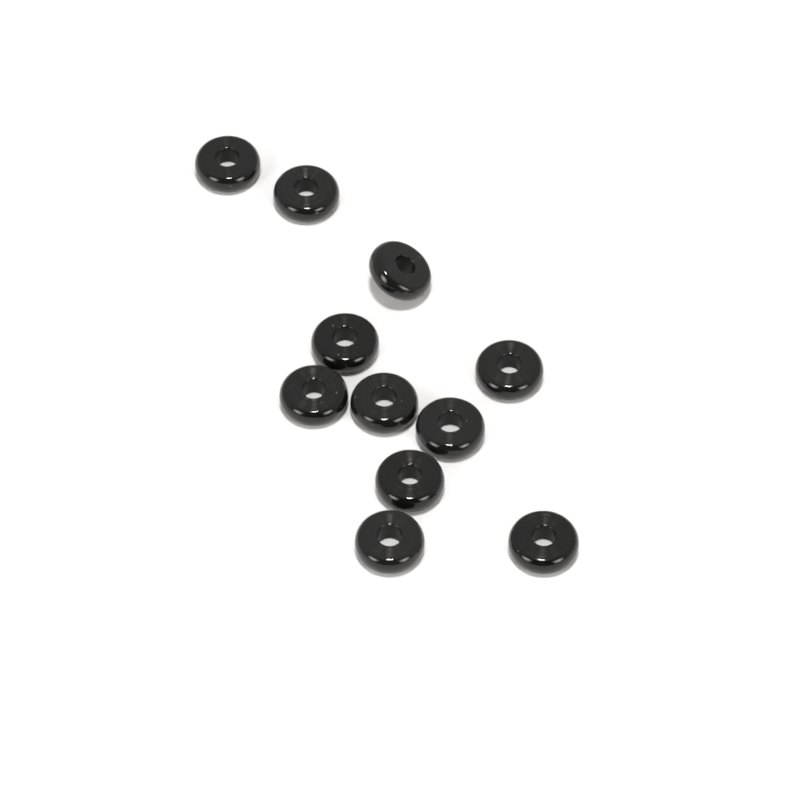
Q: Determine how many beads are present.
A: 11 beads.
